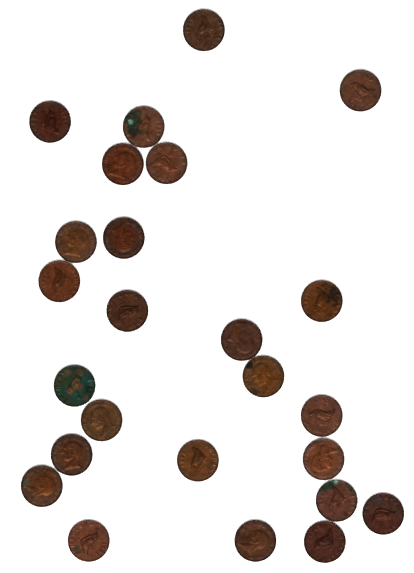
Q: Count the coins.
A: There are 25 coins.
